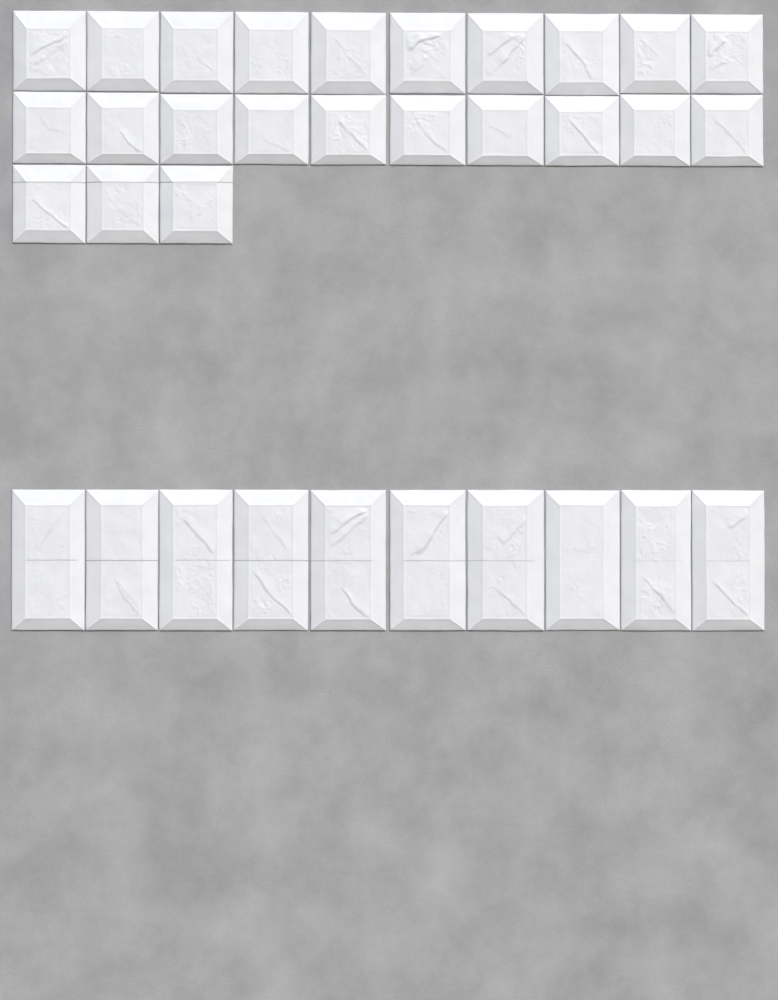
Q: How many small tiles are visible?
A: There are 23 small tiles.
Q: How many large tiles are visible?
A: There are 10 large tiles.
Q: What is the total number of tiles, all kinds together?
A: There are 33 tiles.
